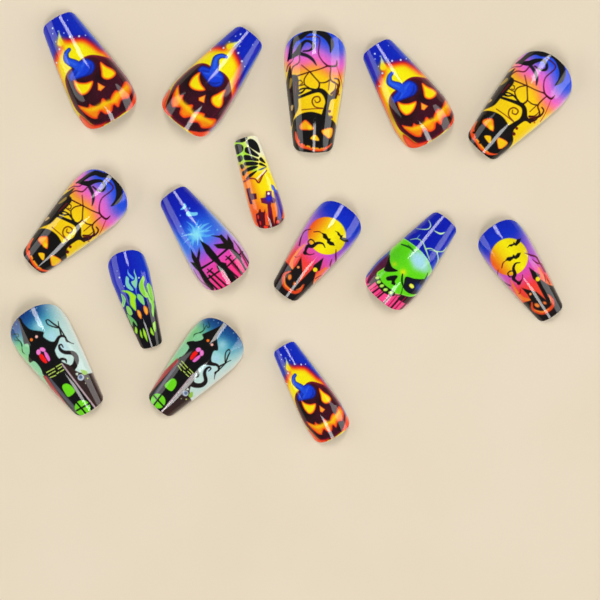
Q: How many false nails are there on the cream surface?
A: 15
